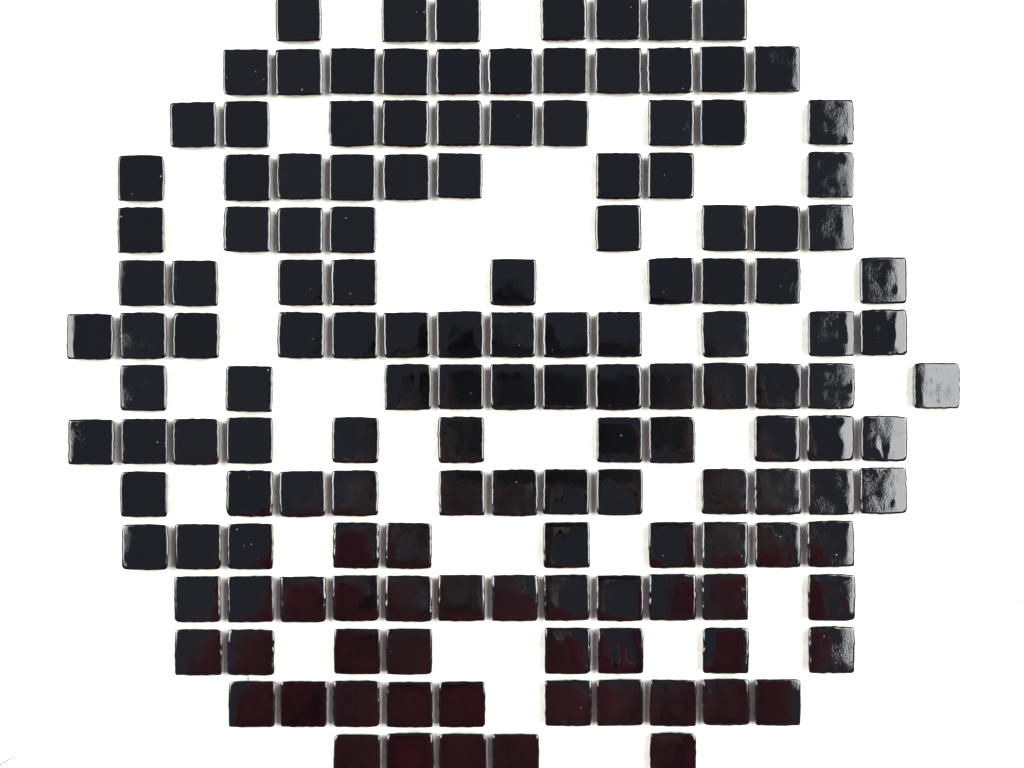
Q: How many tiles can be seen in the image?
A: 147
